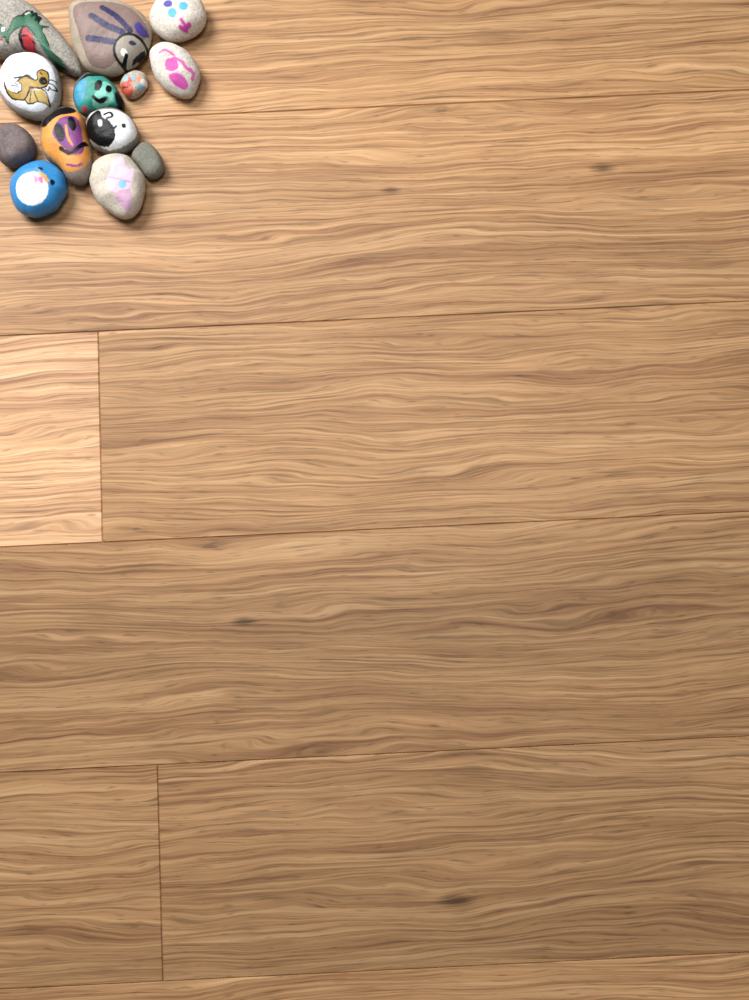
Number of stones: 13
